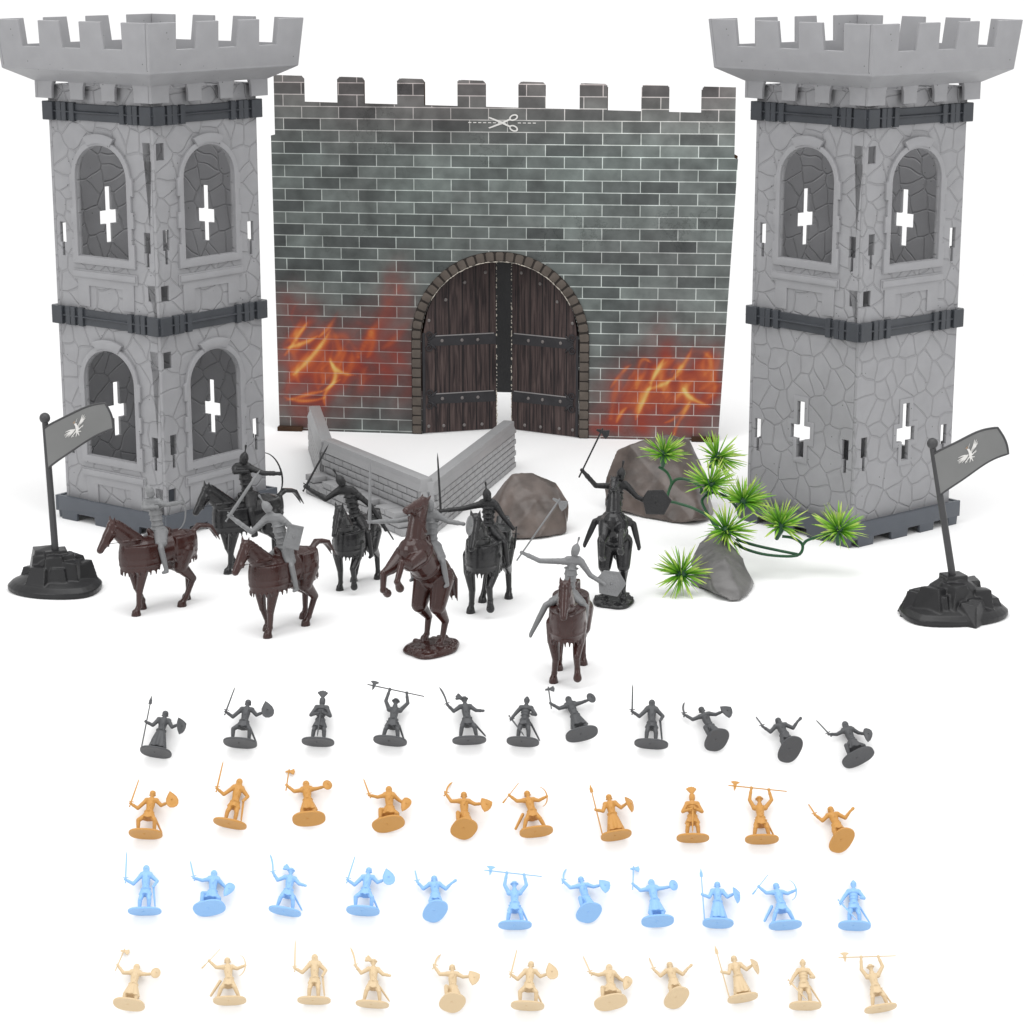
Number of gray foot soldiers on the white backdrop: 11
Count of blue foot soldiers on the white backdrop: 11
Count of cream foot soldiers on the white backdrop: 11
